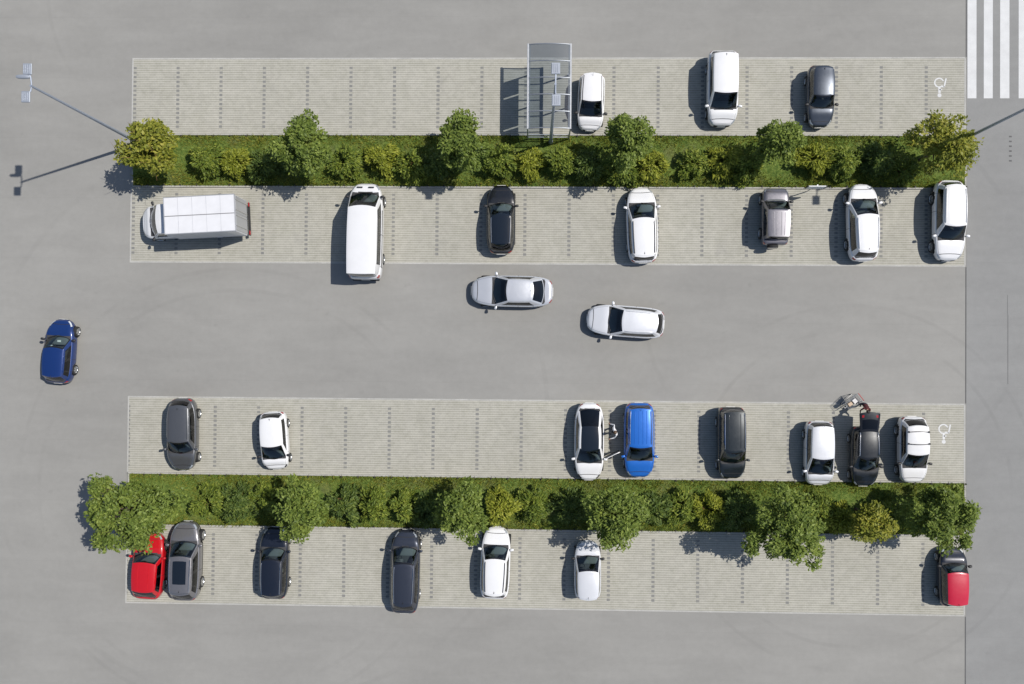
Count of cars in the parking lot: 26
